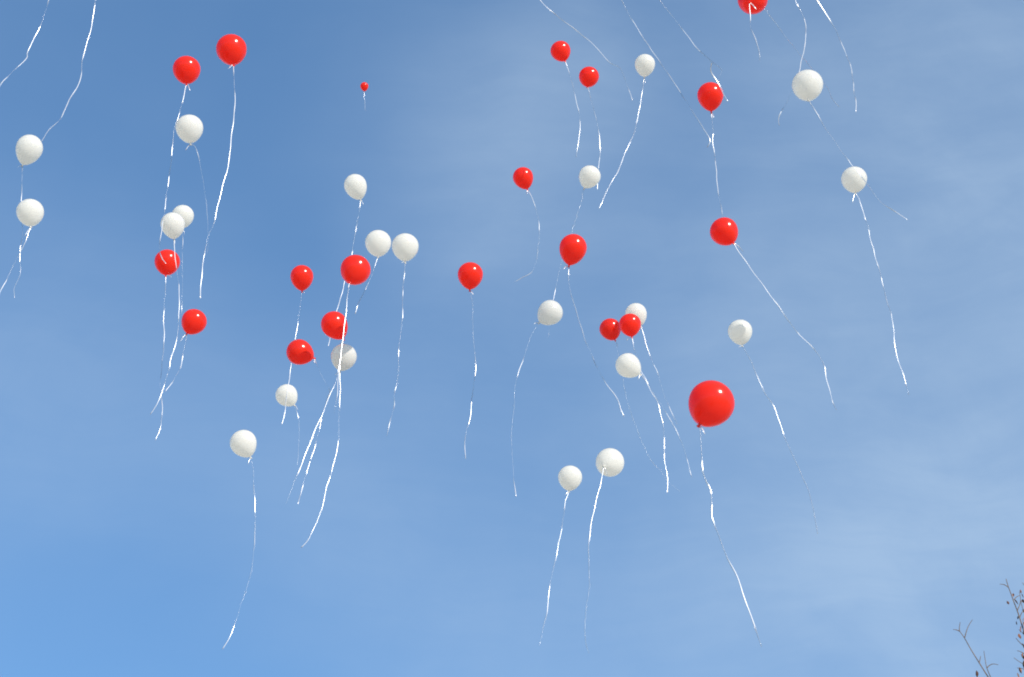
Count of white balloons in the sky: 21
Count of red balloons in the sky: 20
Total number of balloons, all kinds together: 41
